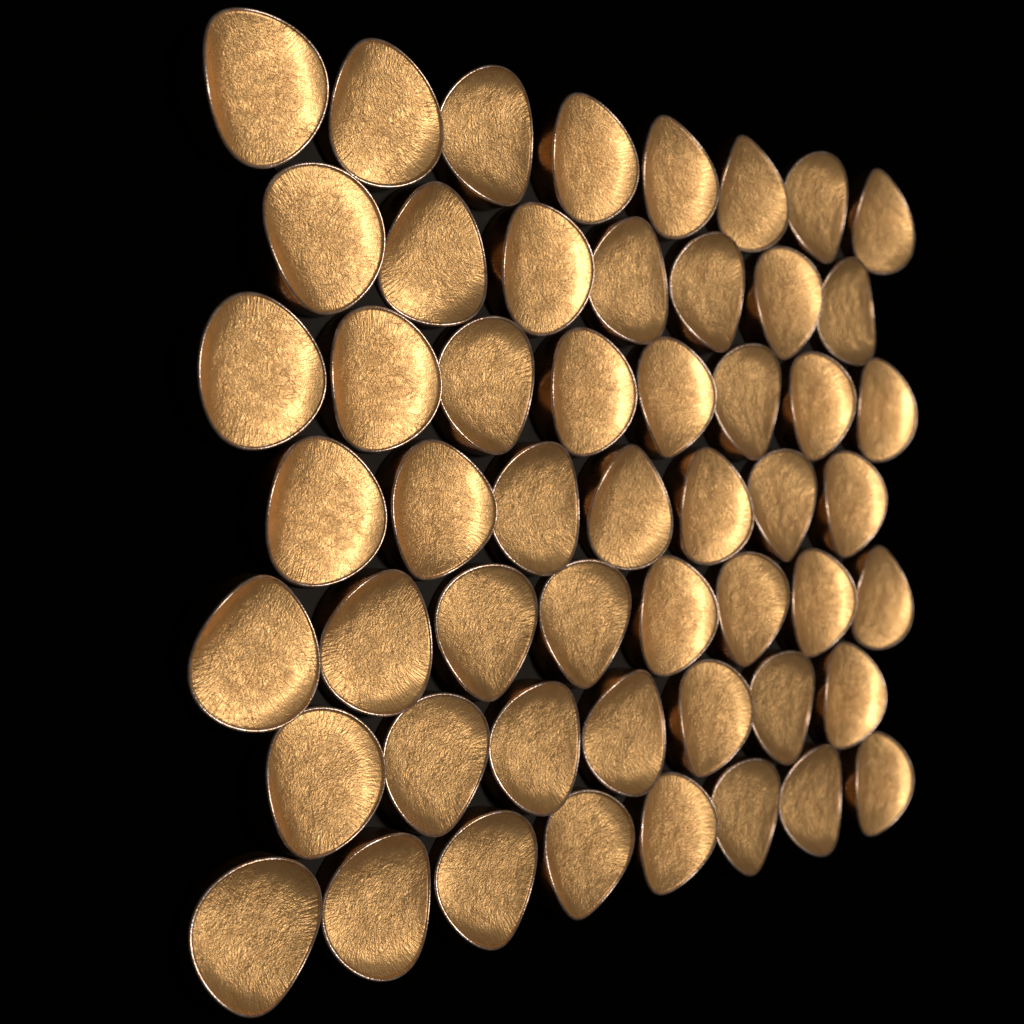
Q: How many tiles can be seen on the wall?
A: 53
